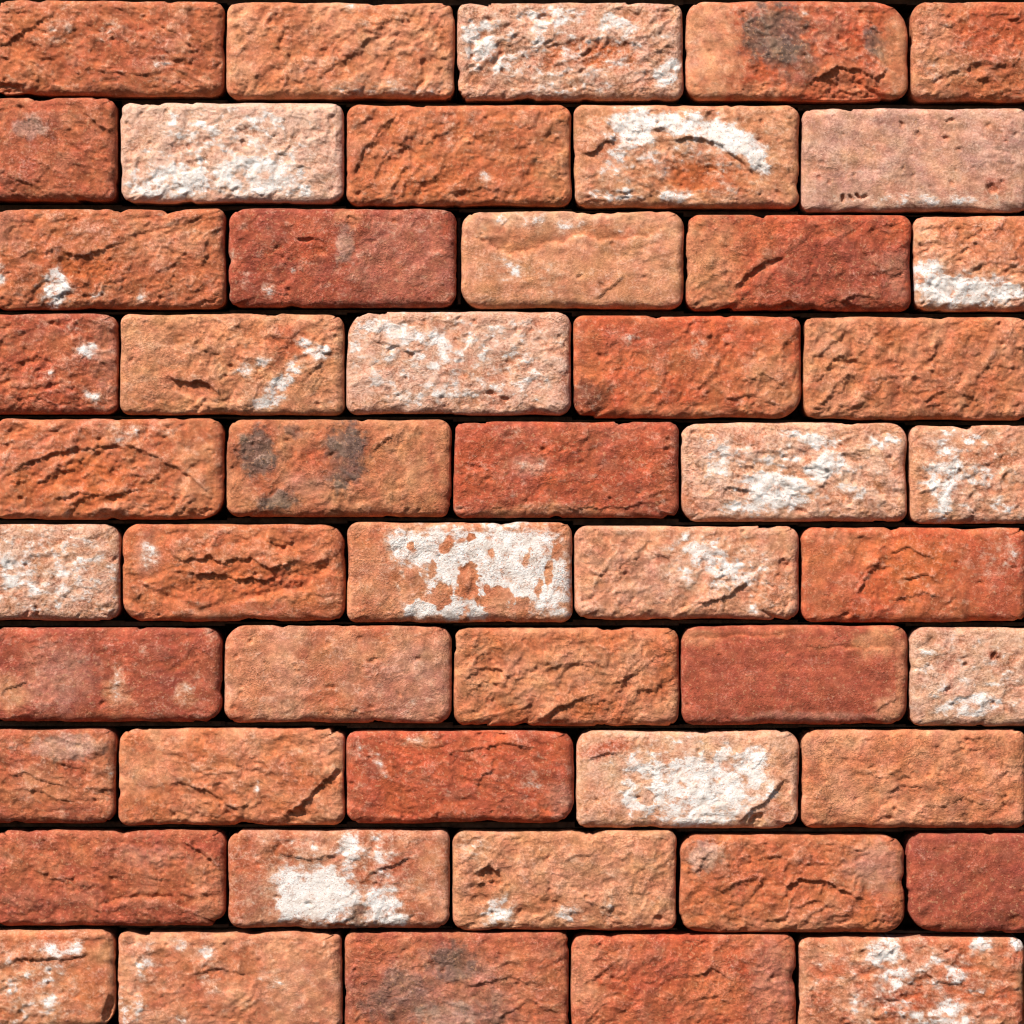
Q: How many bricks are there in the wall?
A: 50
